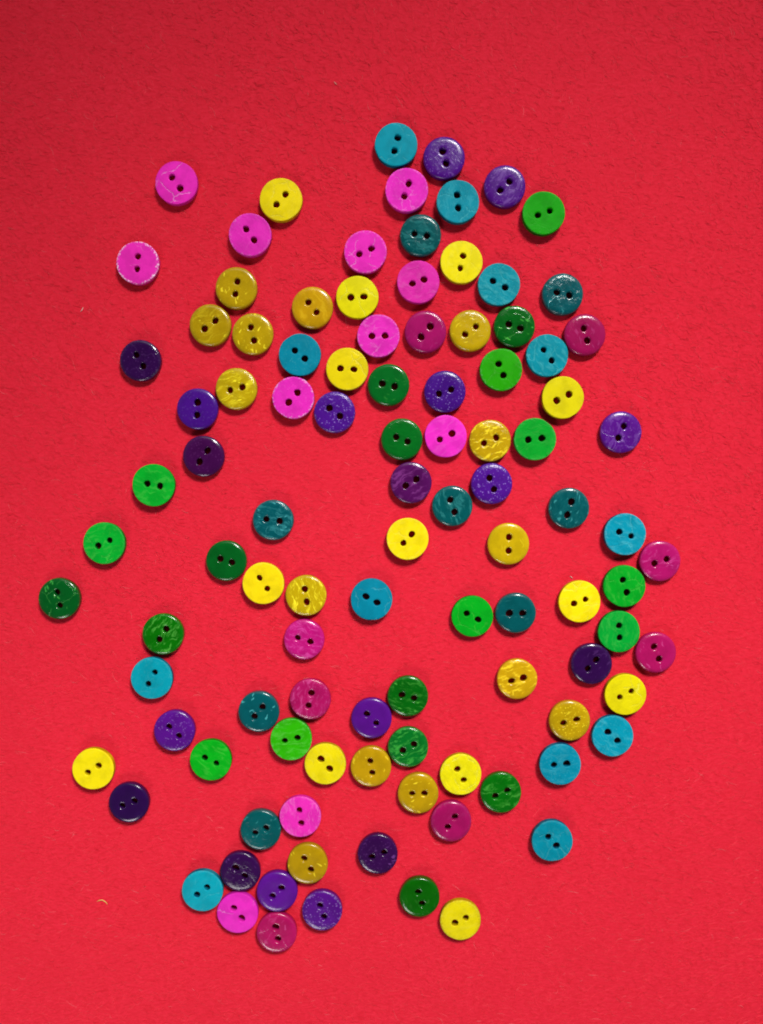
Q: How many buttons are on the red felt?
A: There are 104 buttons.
